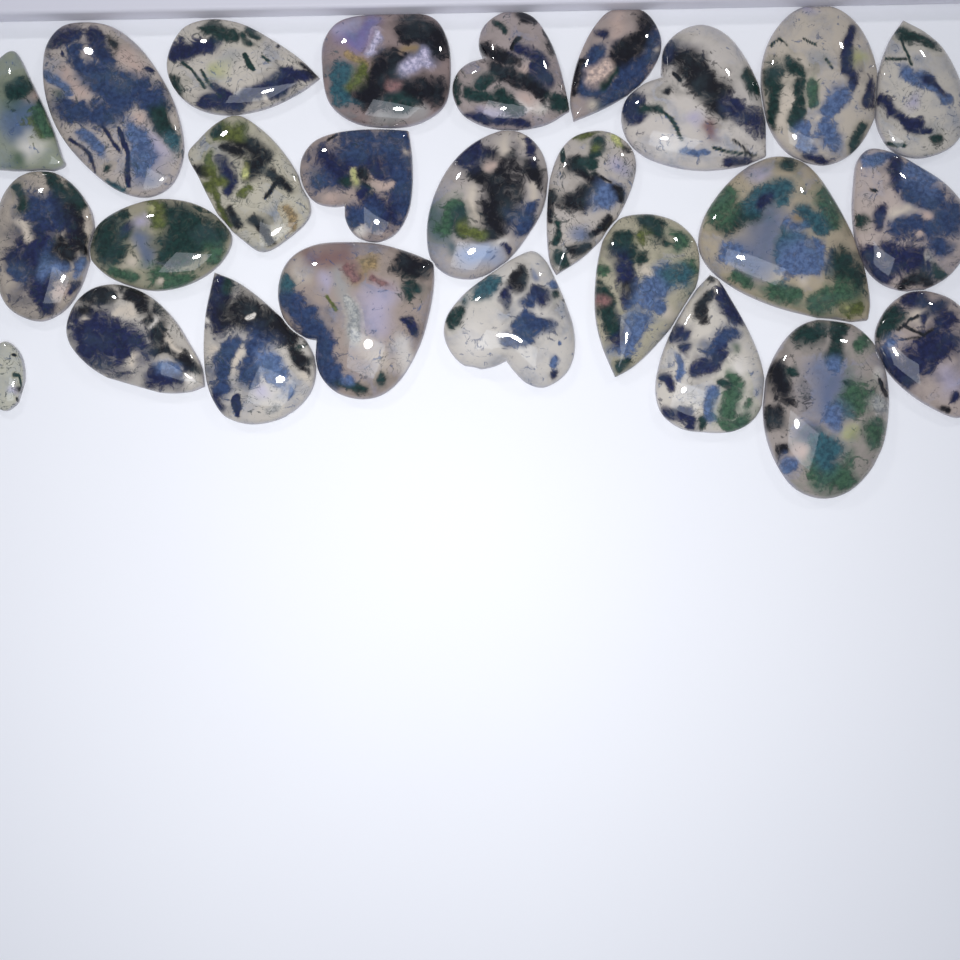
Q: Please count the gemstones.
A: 26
